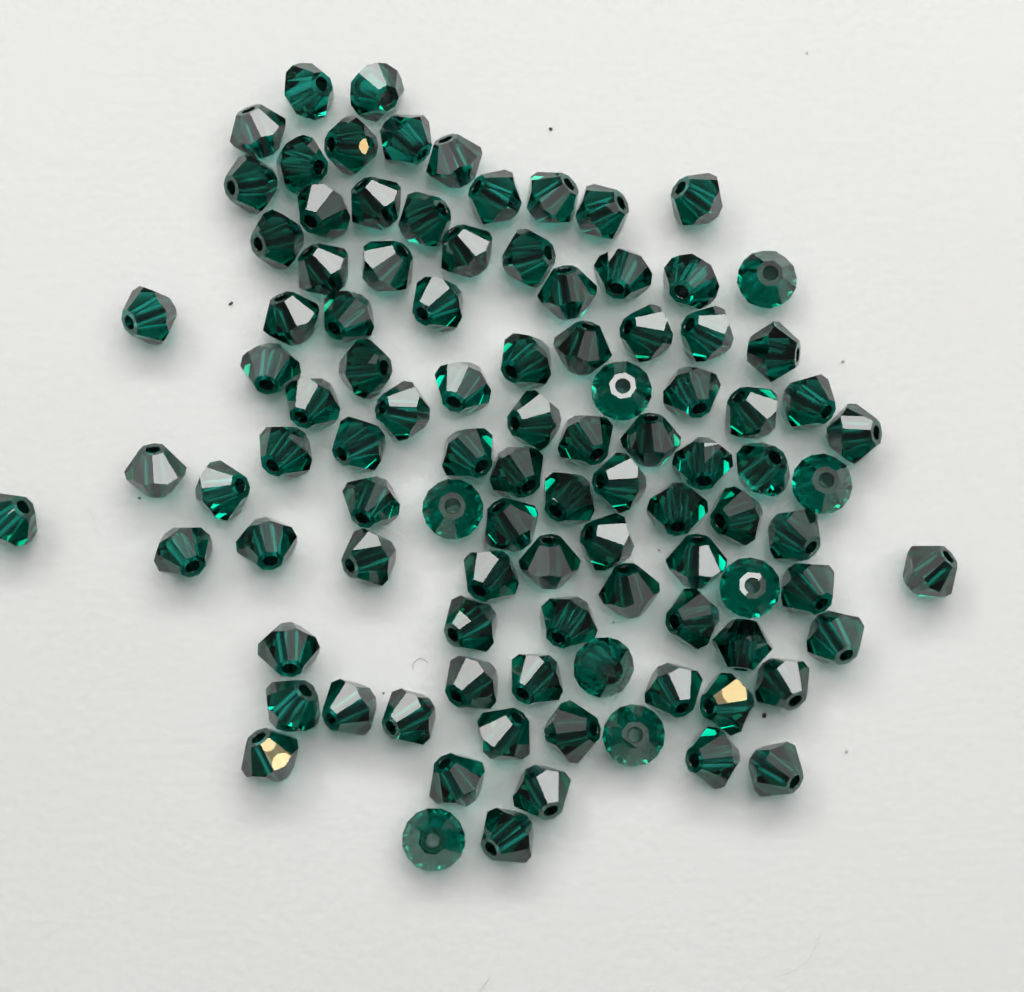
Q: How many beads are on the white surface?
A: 100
